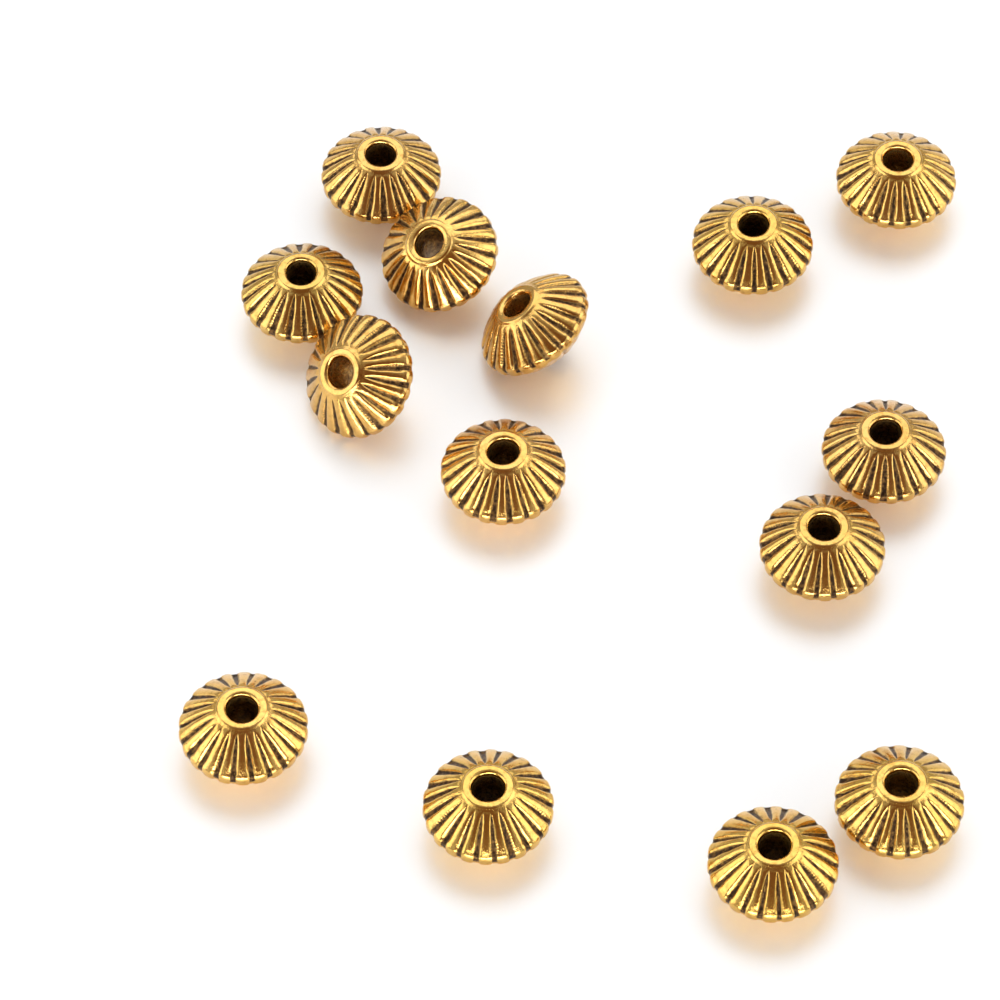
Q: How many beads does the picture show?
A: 14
